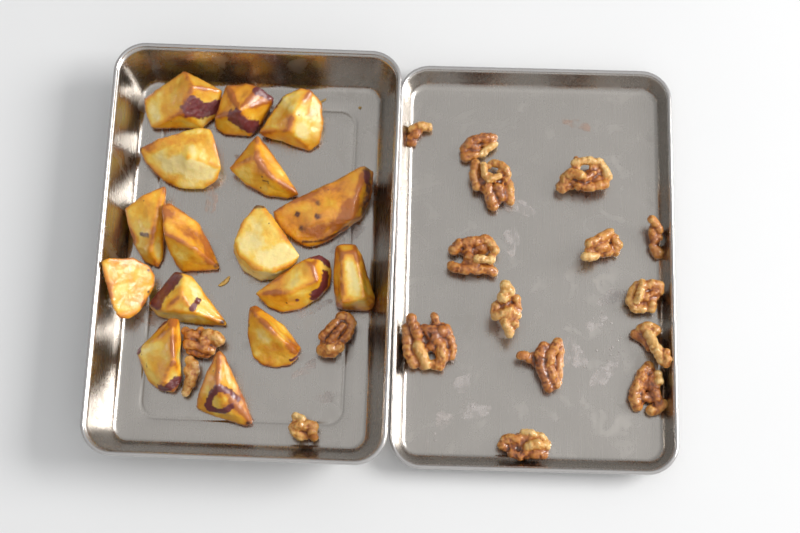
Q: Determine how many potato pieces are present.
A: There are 16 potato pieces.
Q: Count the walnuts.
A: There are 18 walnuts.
